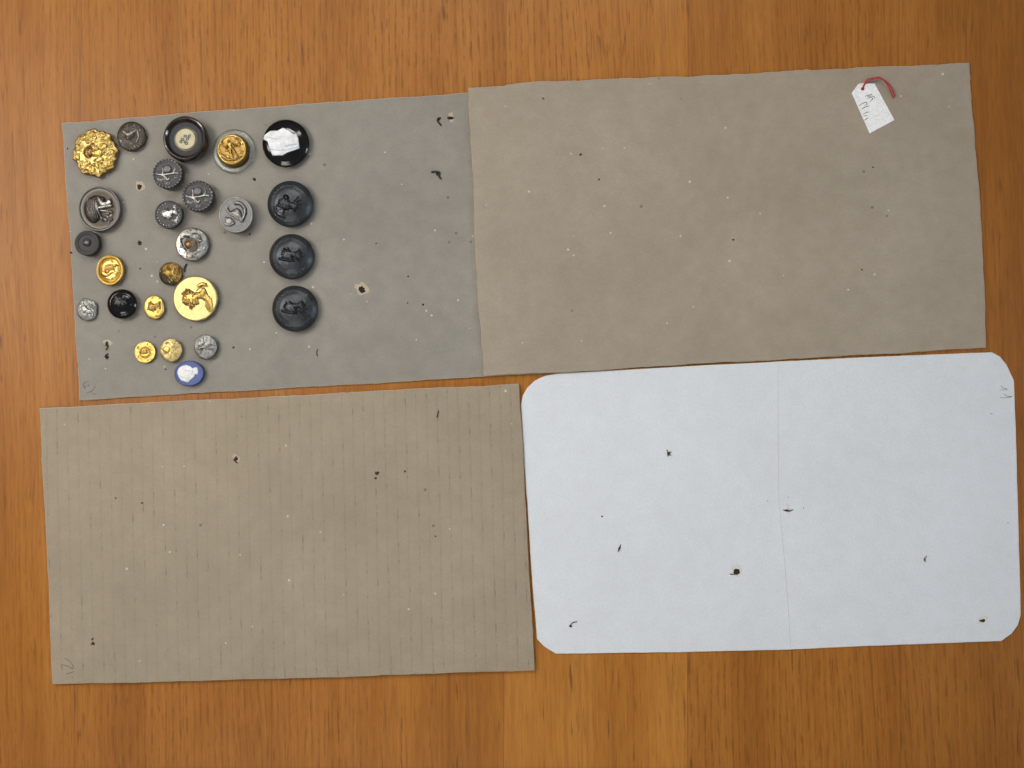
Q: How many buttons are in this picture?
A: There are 25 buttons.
